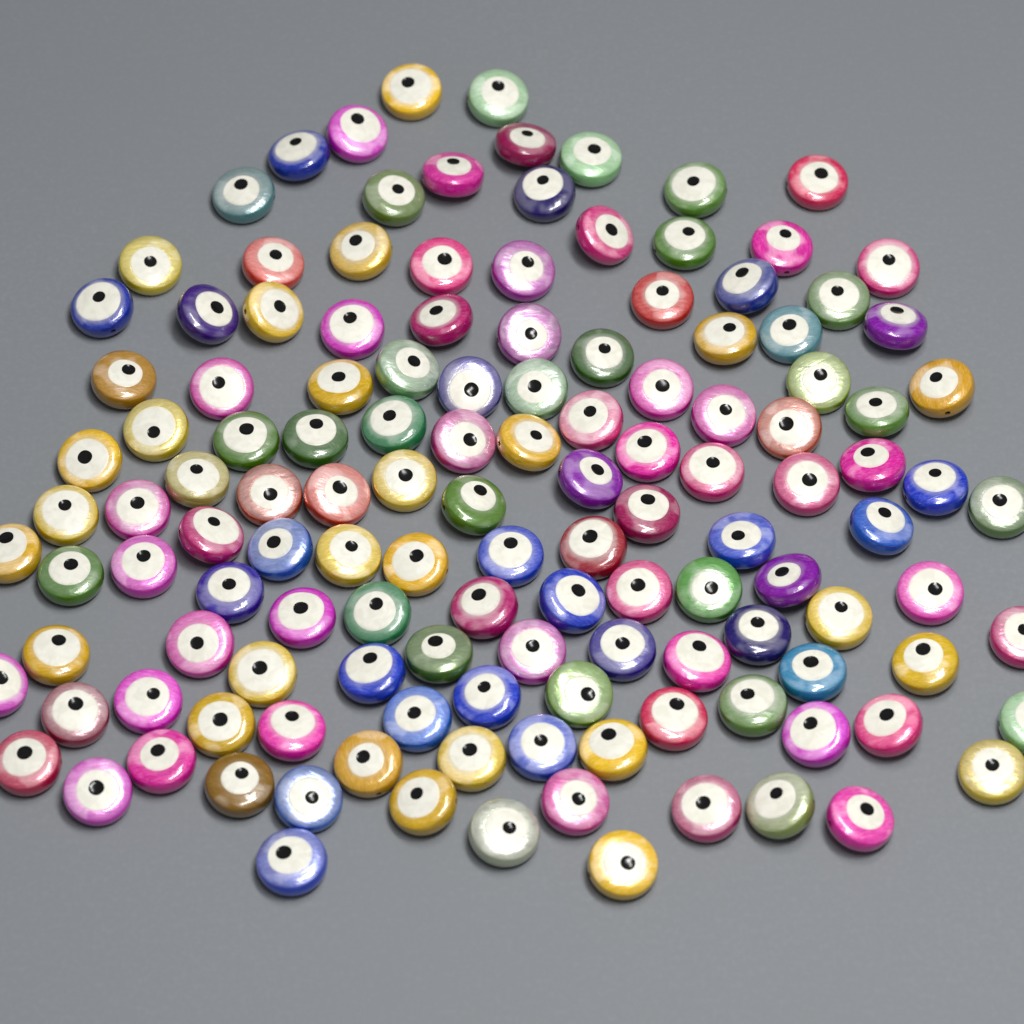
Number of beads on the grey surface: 133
